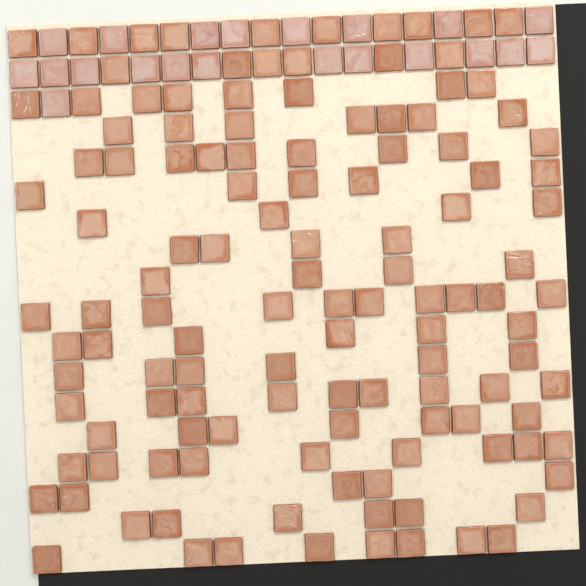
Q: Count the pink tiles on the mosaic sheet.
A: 21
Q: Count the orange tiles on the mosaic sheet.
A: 124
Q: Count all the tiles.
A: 145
